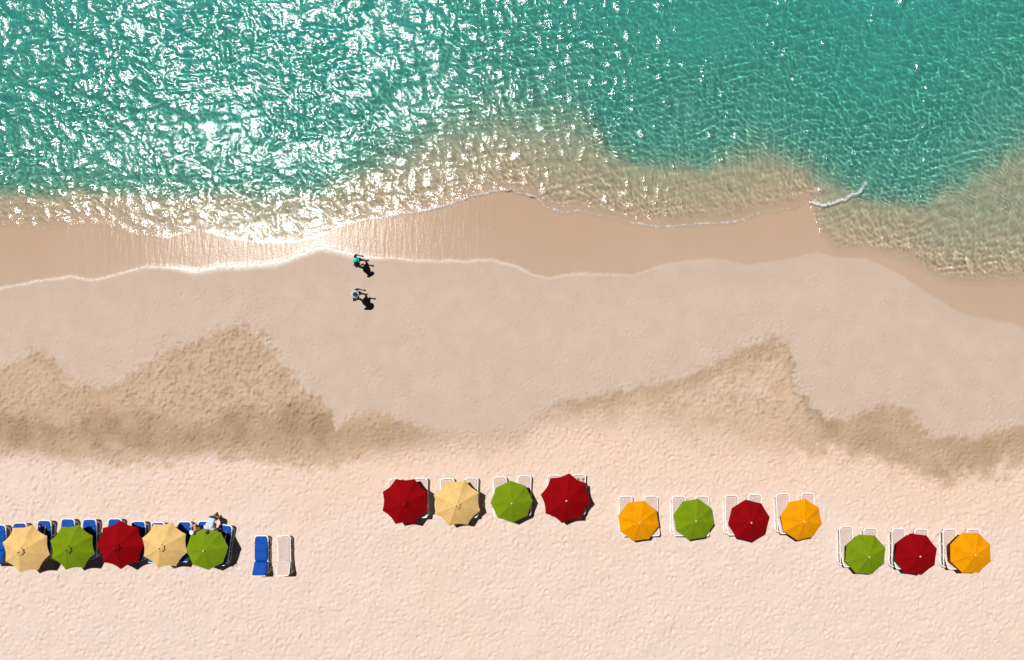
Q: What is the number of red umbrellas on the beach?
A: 5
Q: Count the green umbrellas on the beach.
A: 5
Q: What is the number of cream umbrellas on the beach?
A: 3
